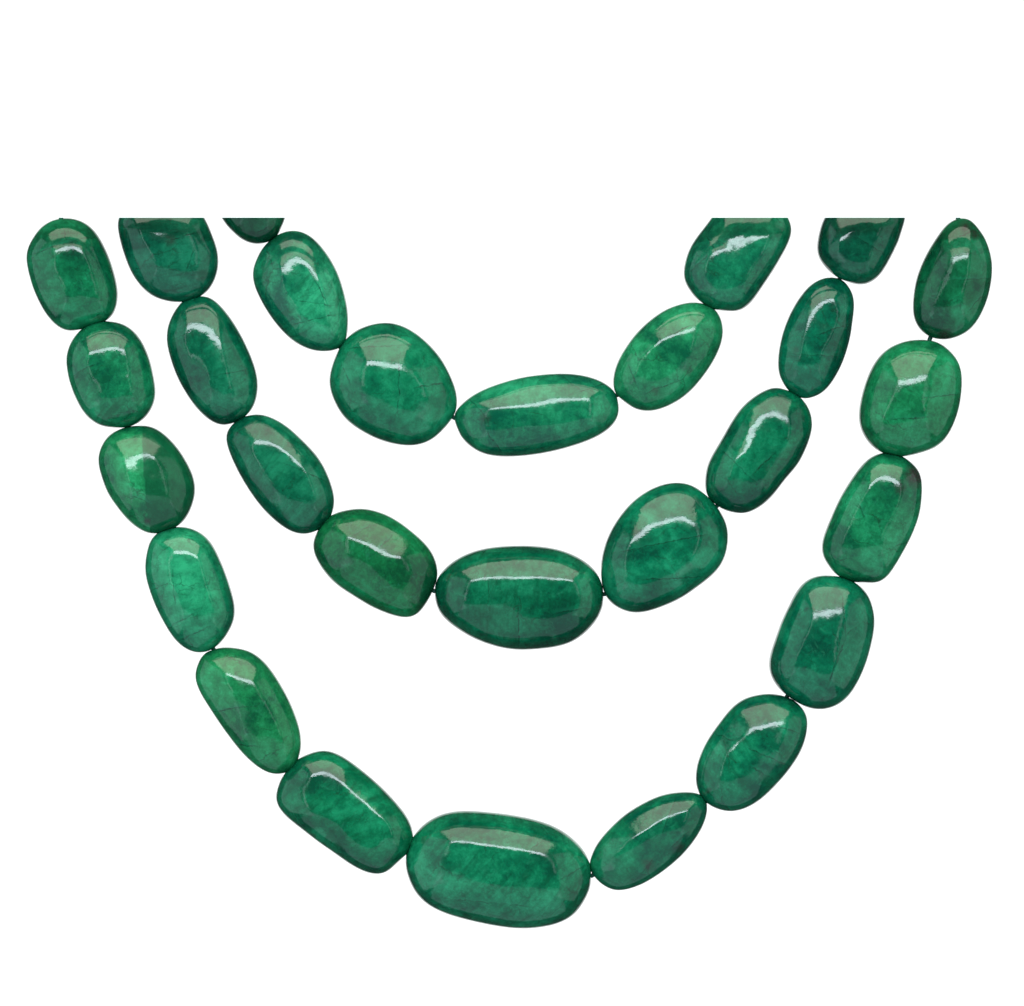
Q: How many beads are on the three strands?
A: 28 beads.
